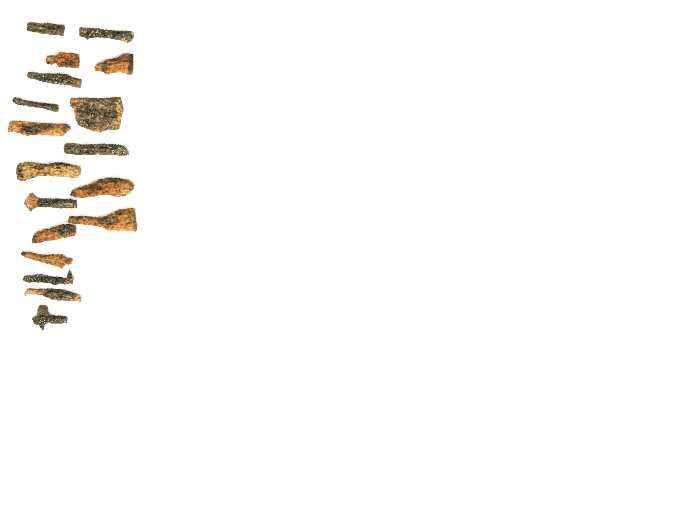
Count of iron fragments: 18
